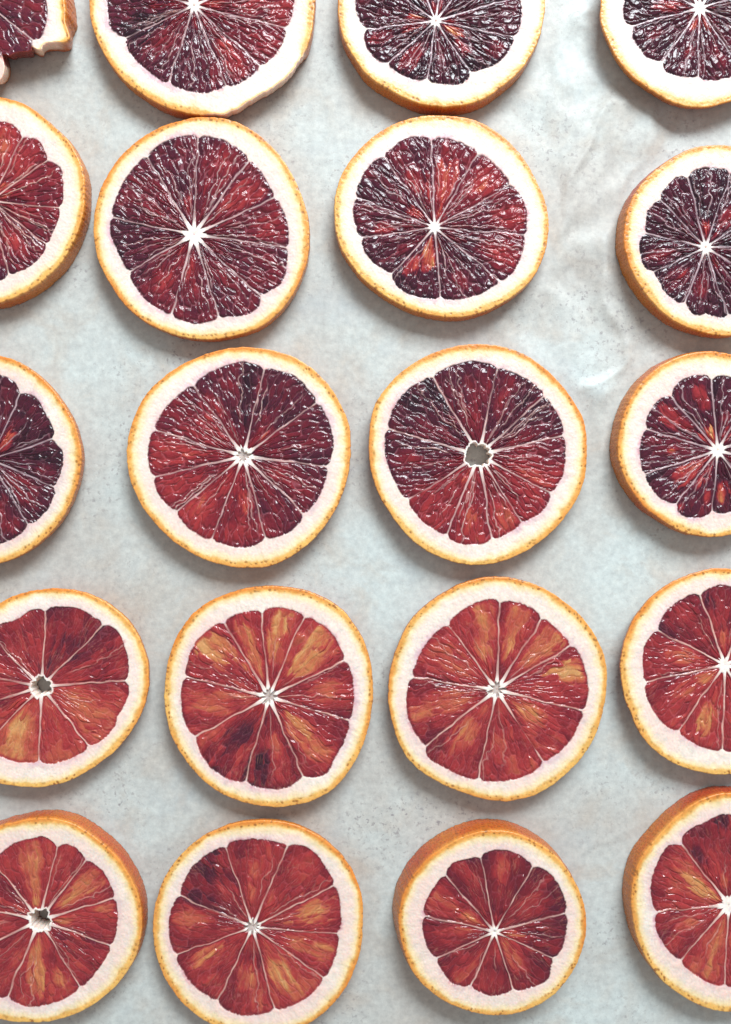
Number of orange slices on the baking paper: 20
